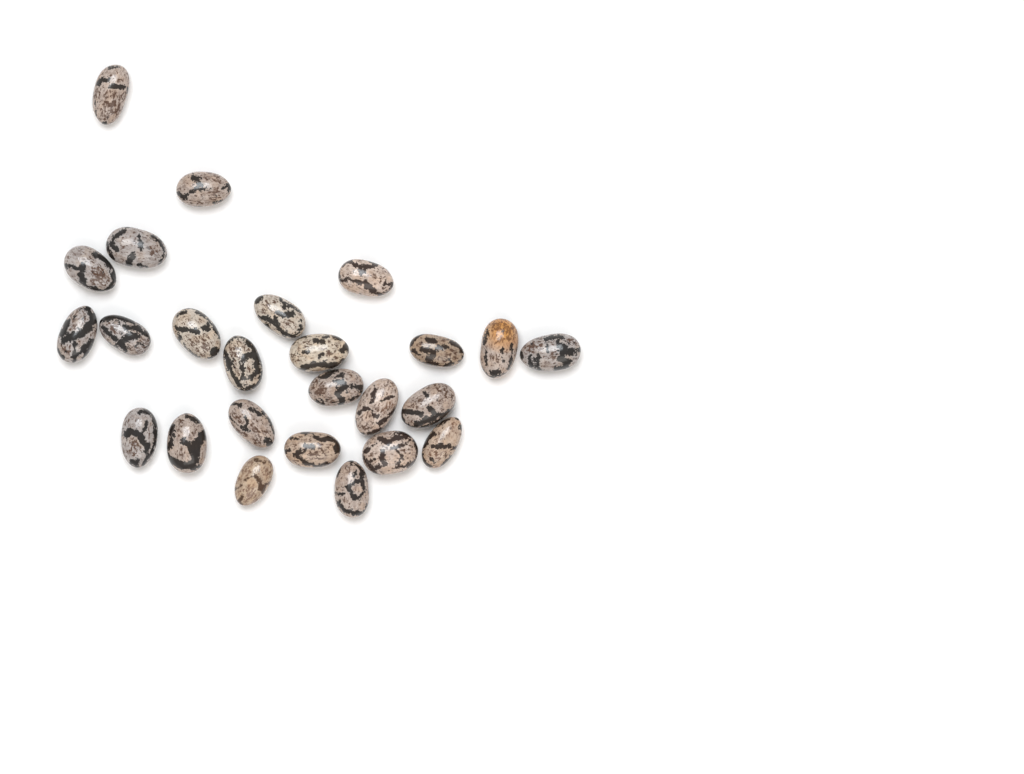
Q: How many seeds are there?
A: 25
